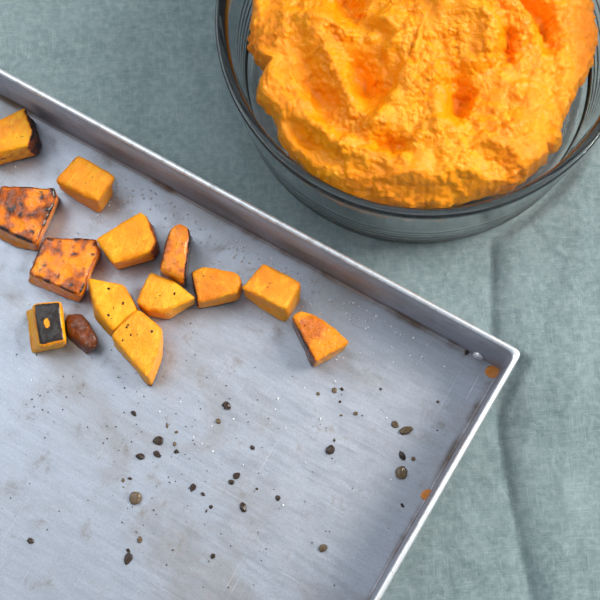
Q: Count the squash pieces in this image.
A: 14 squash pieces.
